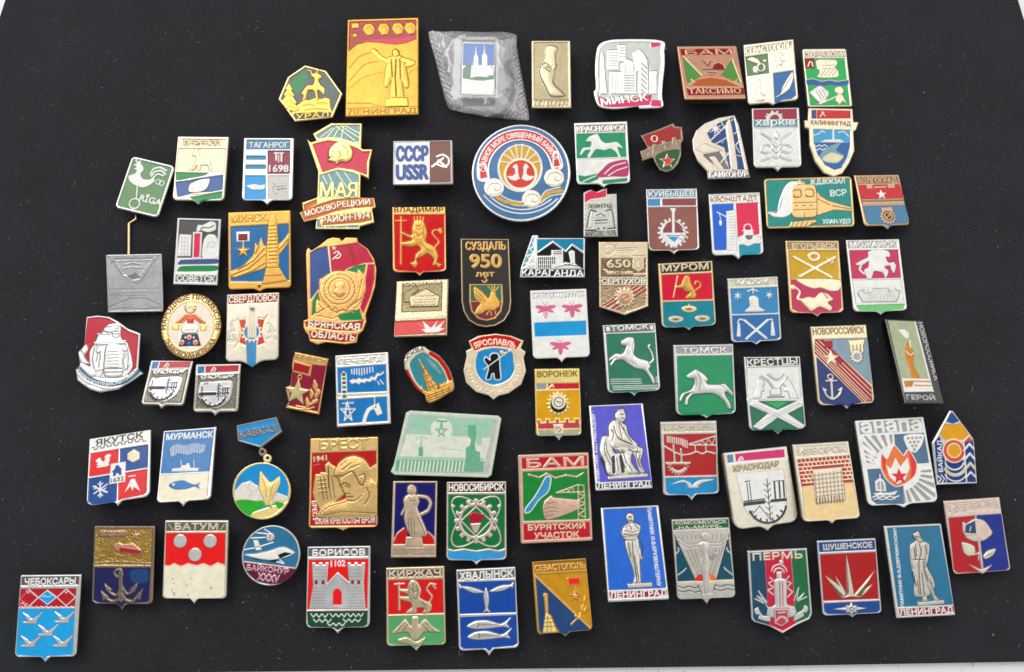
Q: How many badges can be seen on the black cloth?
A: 81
